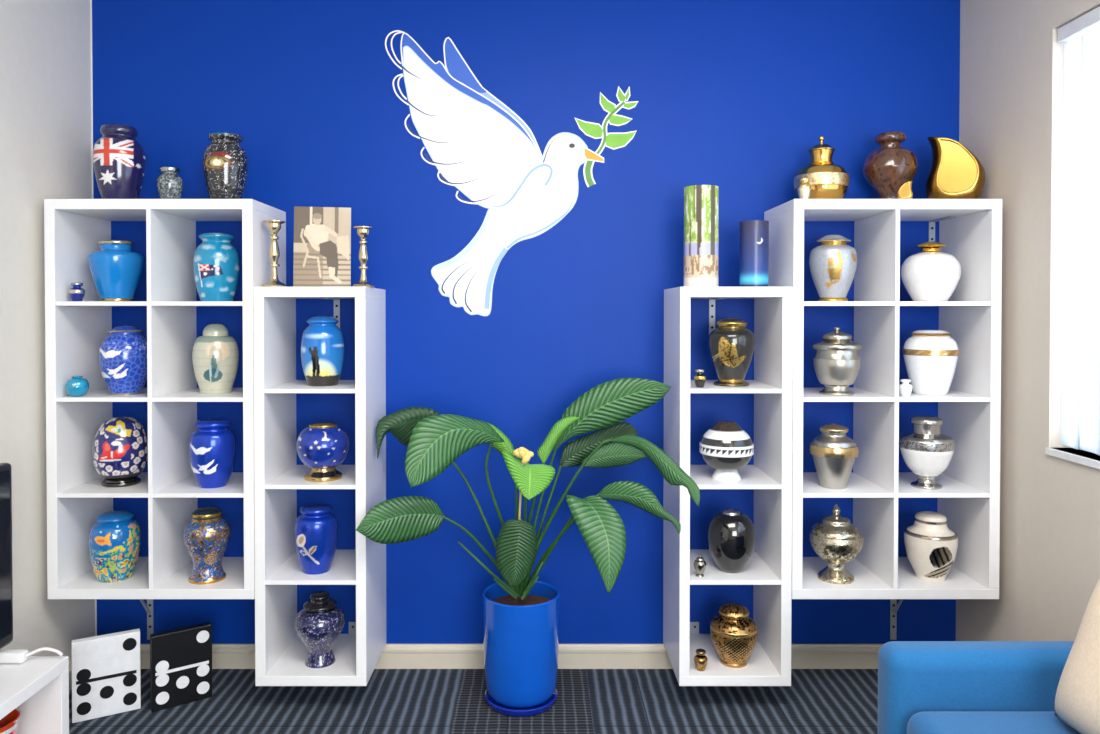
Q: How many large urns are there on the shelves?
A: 28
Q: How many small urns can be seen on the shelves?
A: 8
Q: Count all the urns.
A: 36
